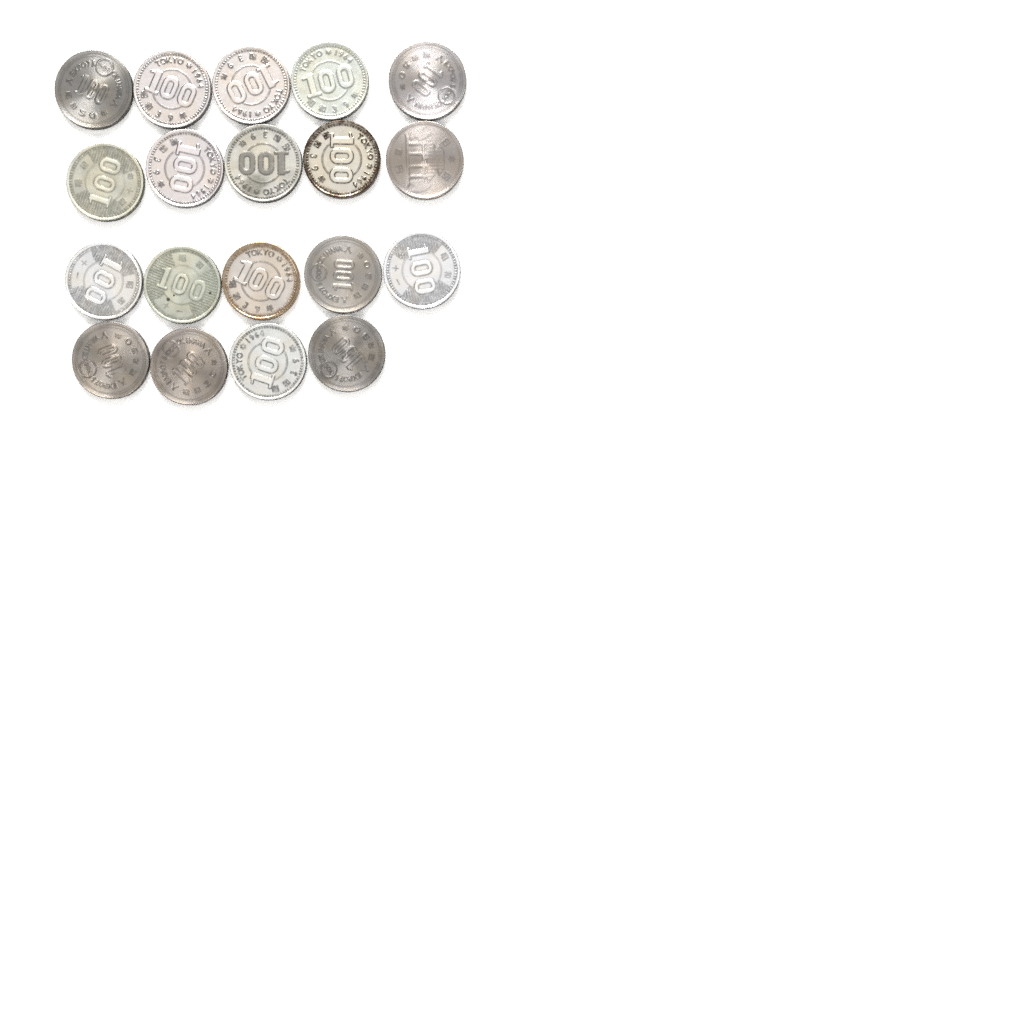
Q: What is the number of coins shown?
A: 19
